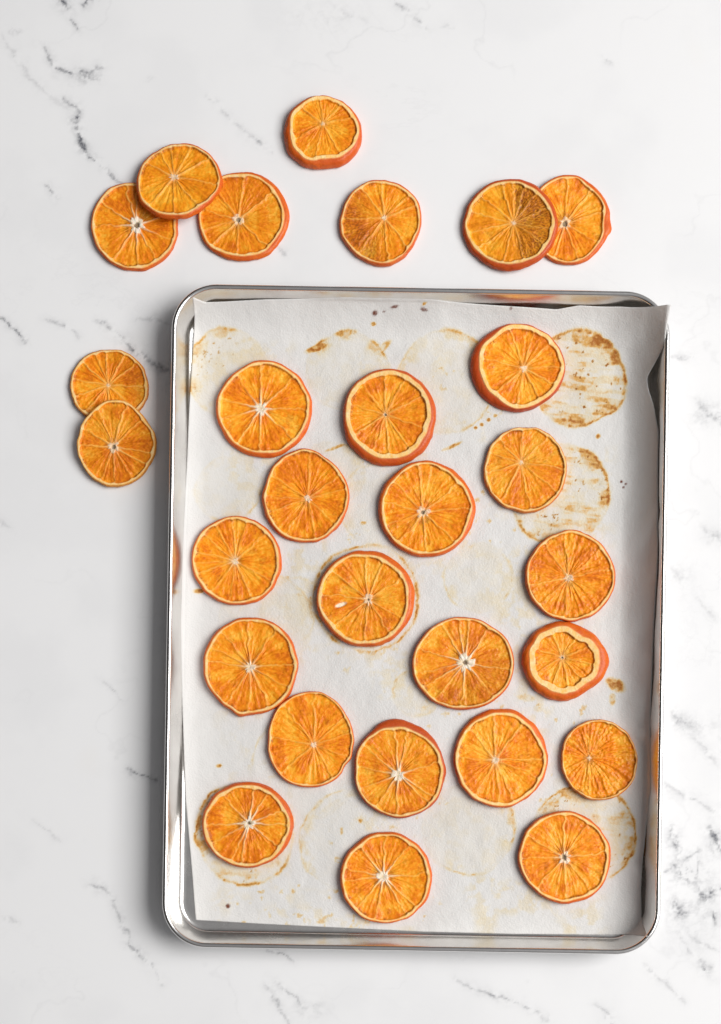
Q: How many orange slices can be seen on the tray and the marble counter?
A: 28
